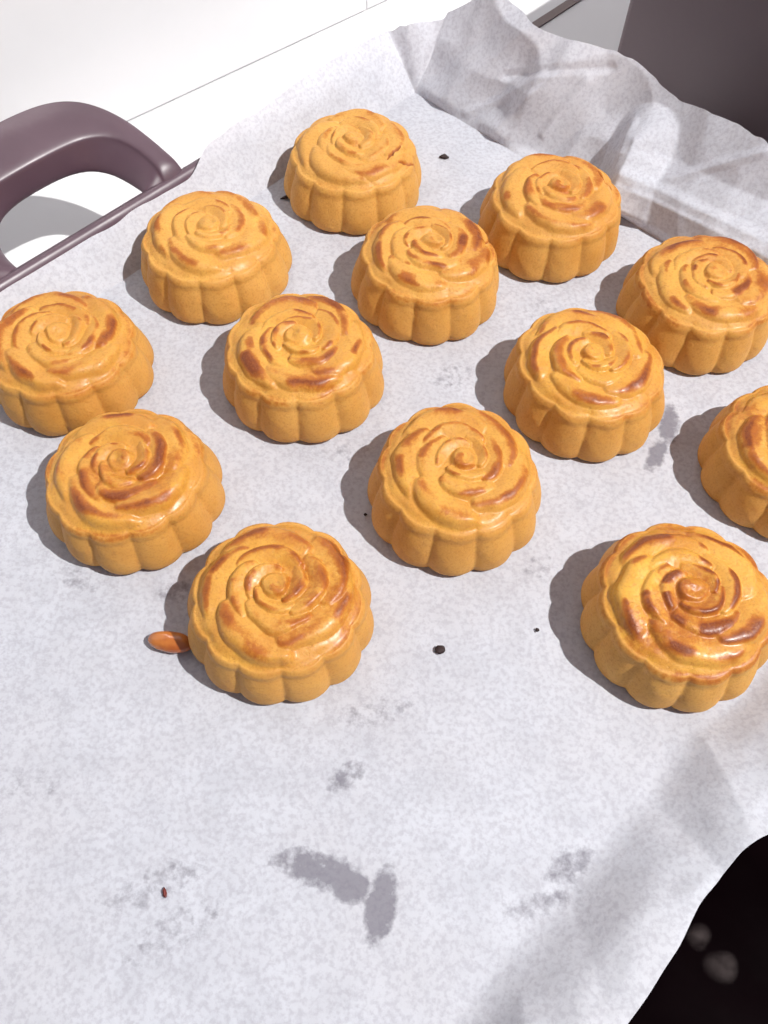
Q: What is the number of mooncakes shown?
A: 13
